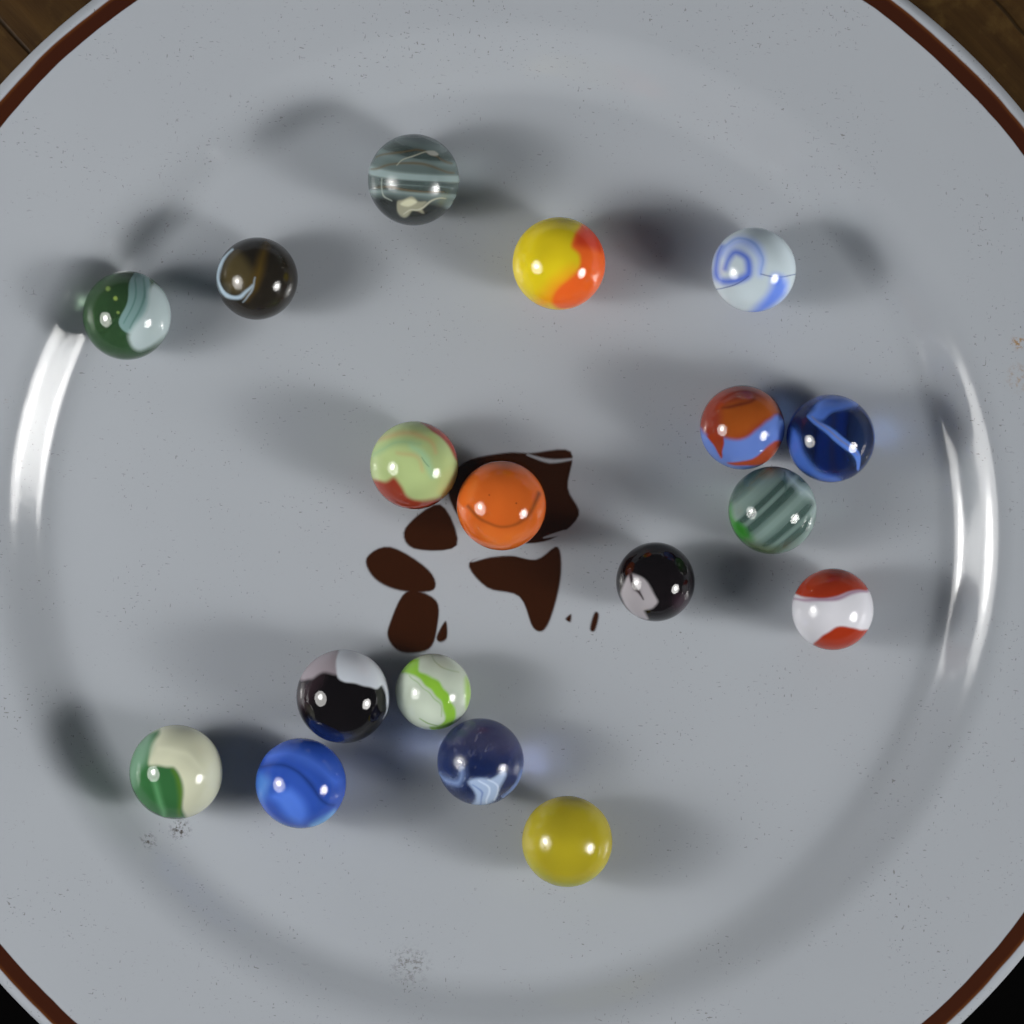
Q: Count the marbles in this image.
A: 18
